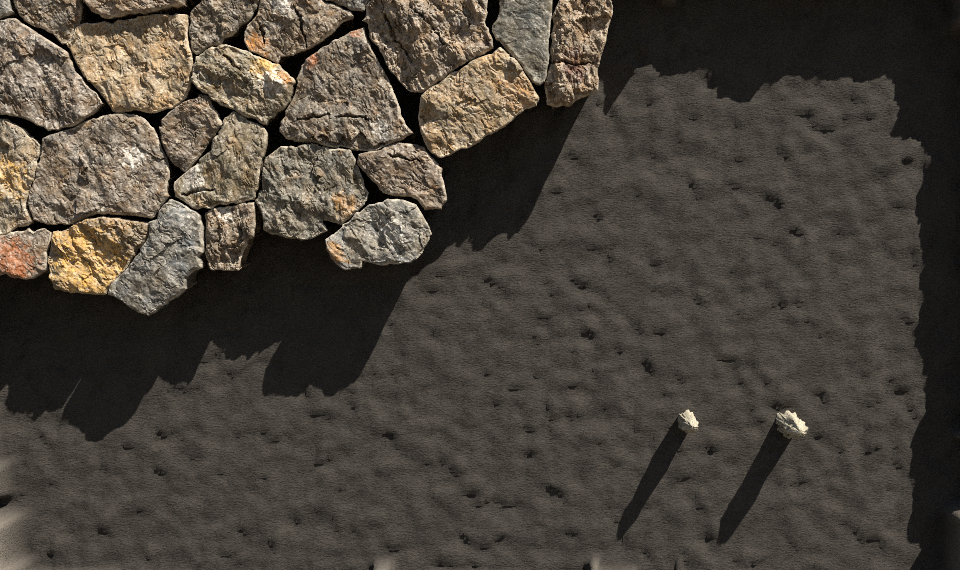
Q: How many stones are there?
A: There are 25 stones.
